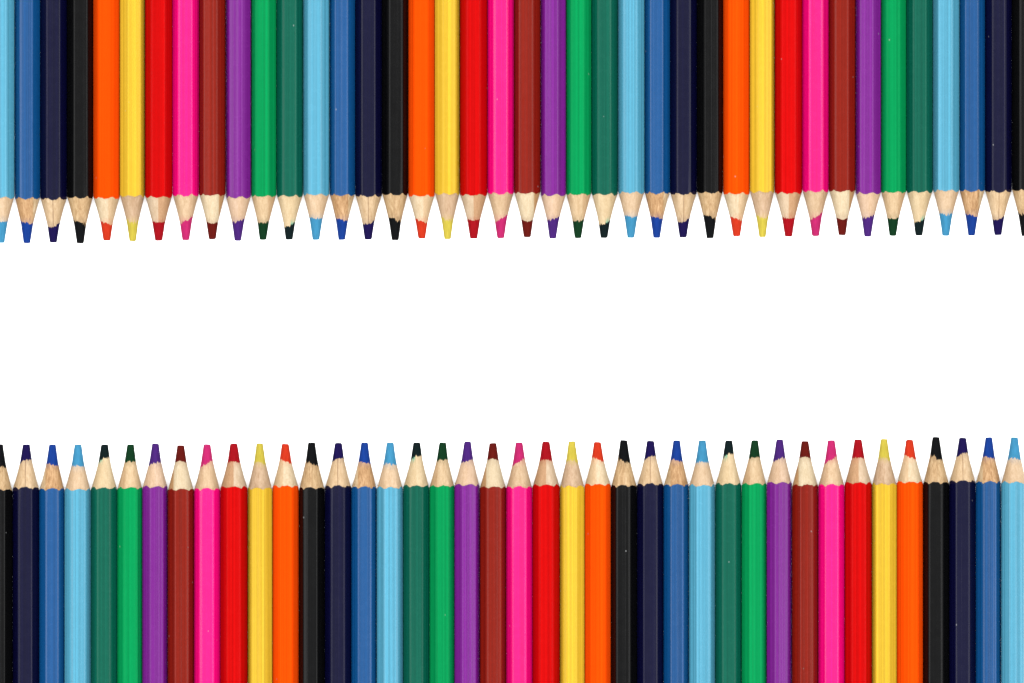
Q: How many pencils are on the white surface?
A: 80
